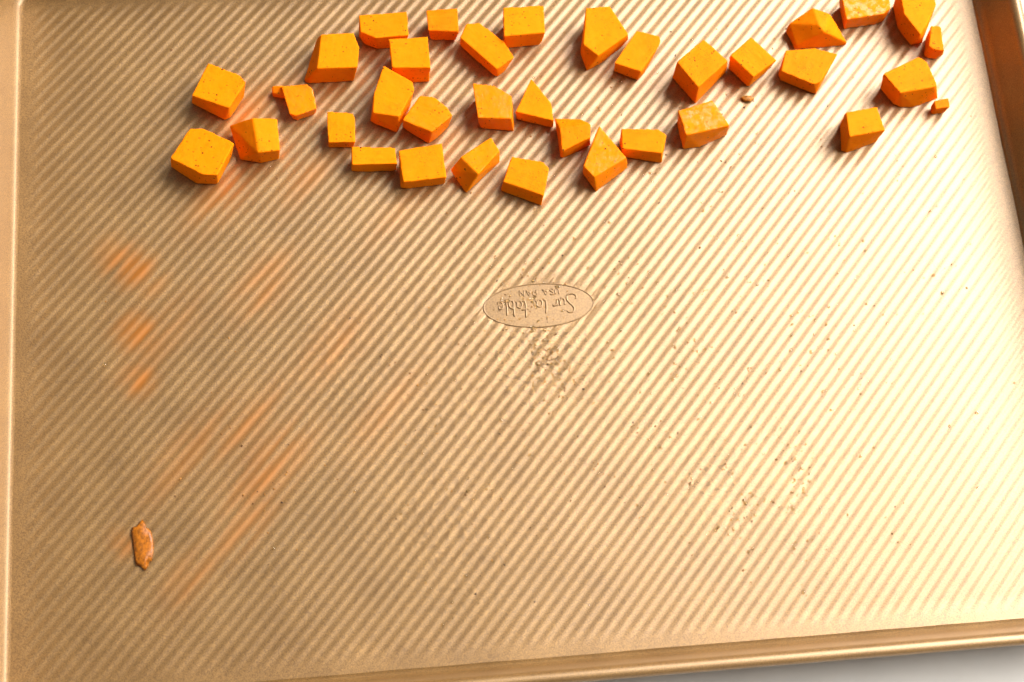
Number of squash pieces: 35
